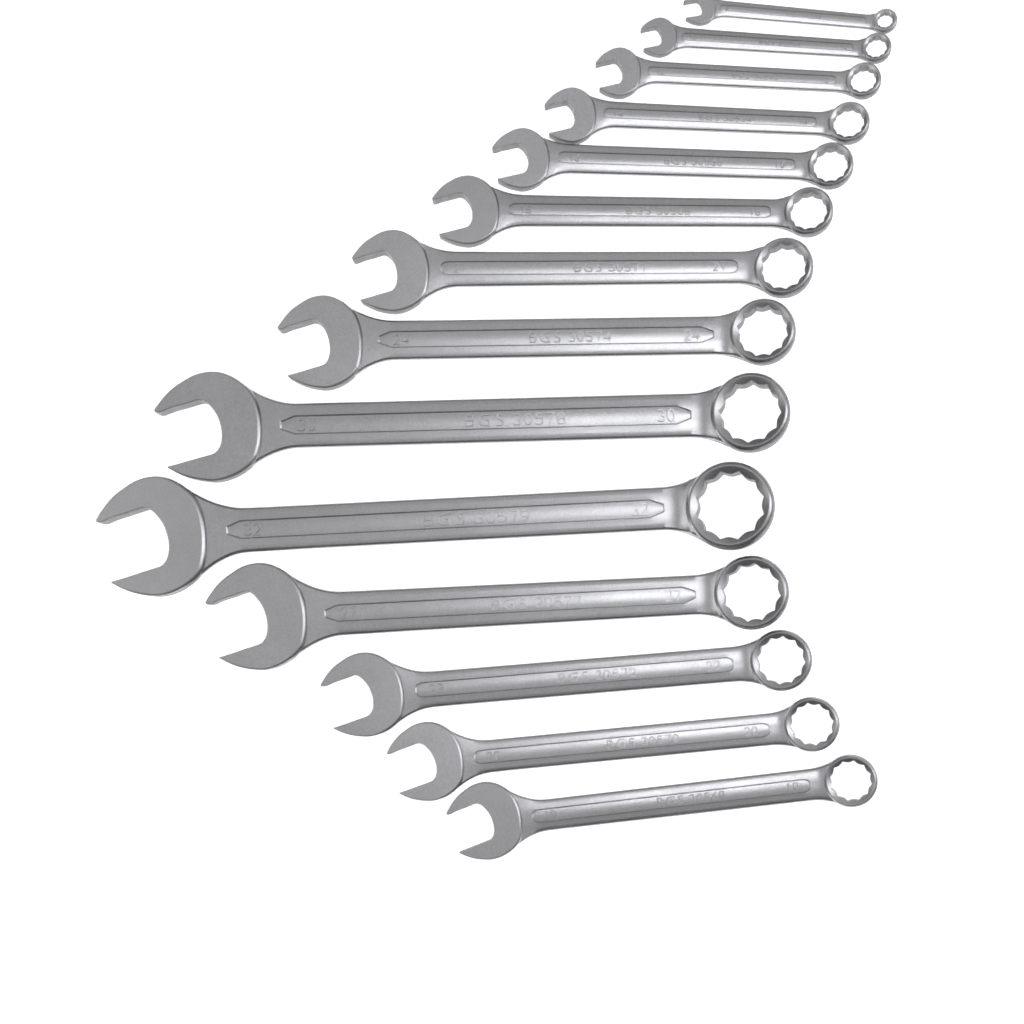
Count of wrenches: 14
